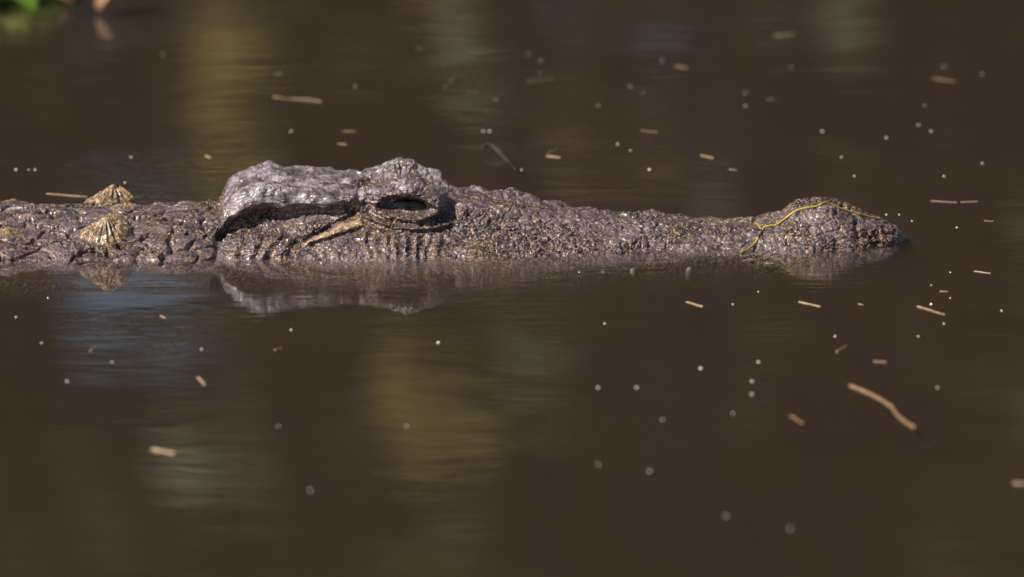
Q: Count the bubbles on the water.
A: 80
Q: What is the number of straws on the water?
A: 34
